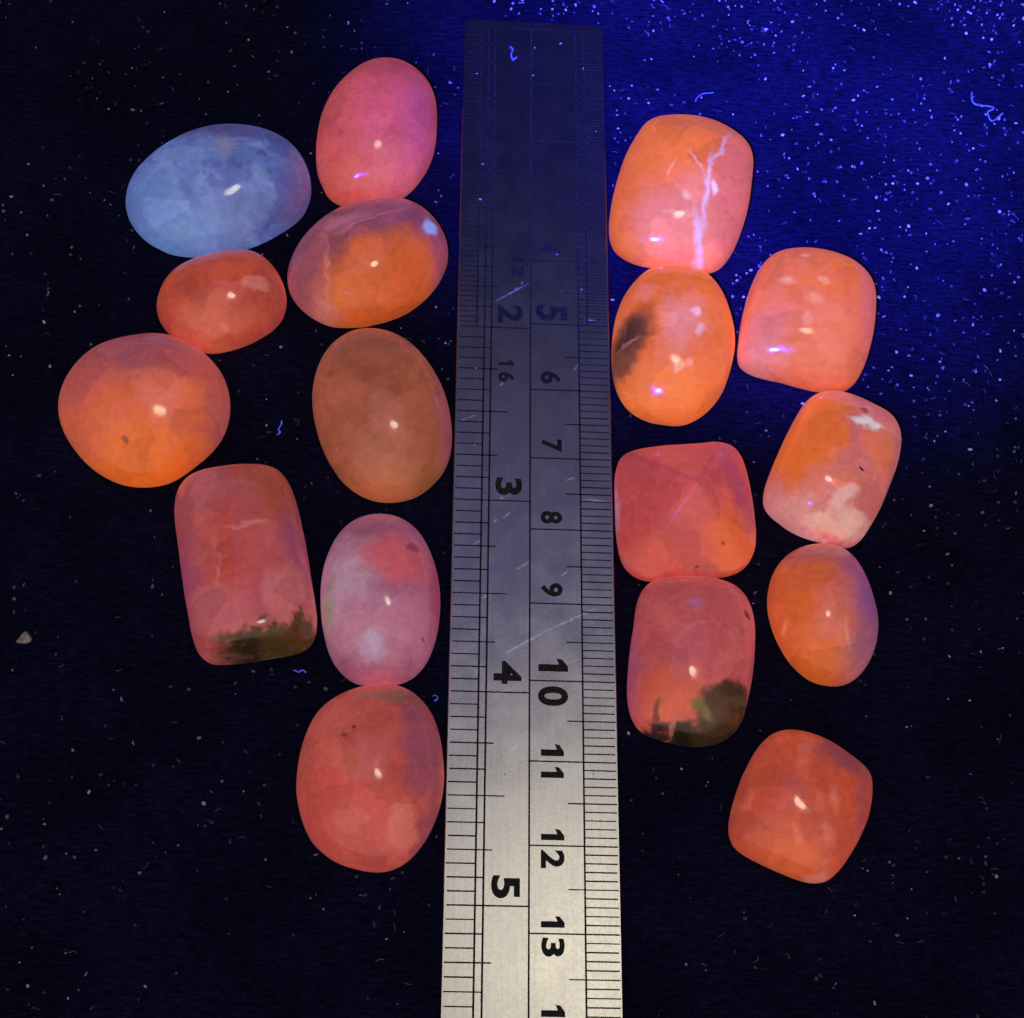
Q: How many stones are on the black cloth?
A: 17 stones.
